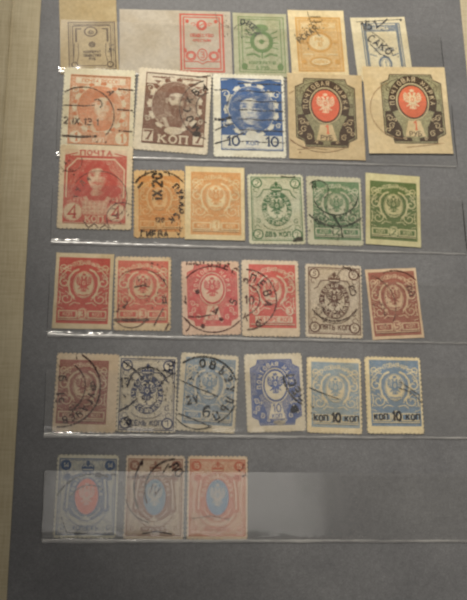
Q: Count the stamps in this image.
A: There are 31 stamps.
